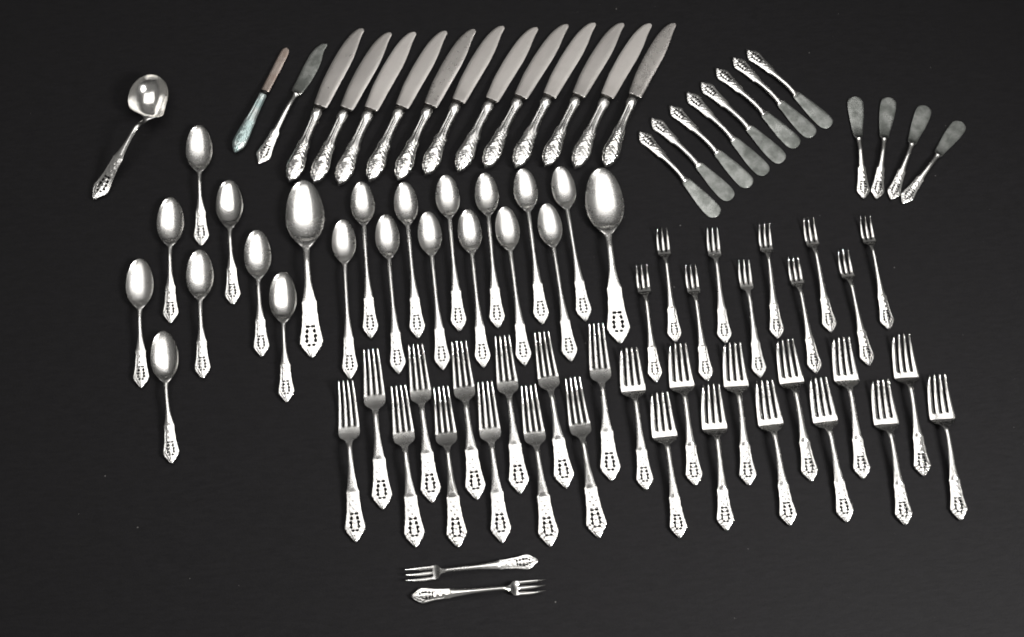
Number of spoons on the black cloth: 22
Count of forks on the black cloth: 36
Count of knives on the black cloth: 26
